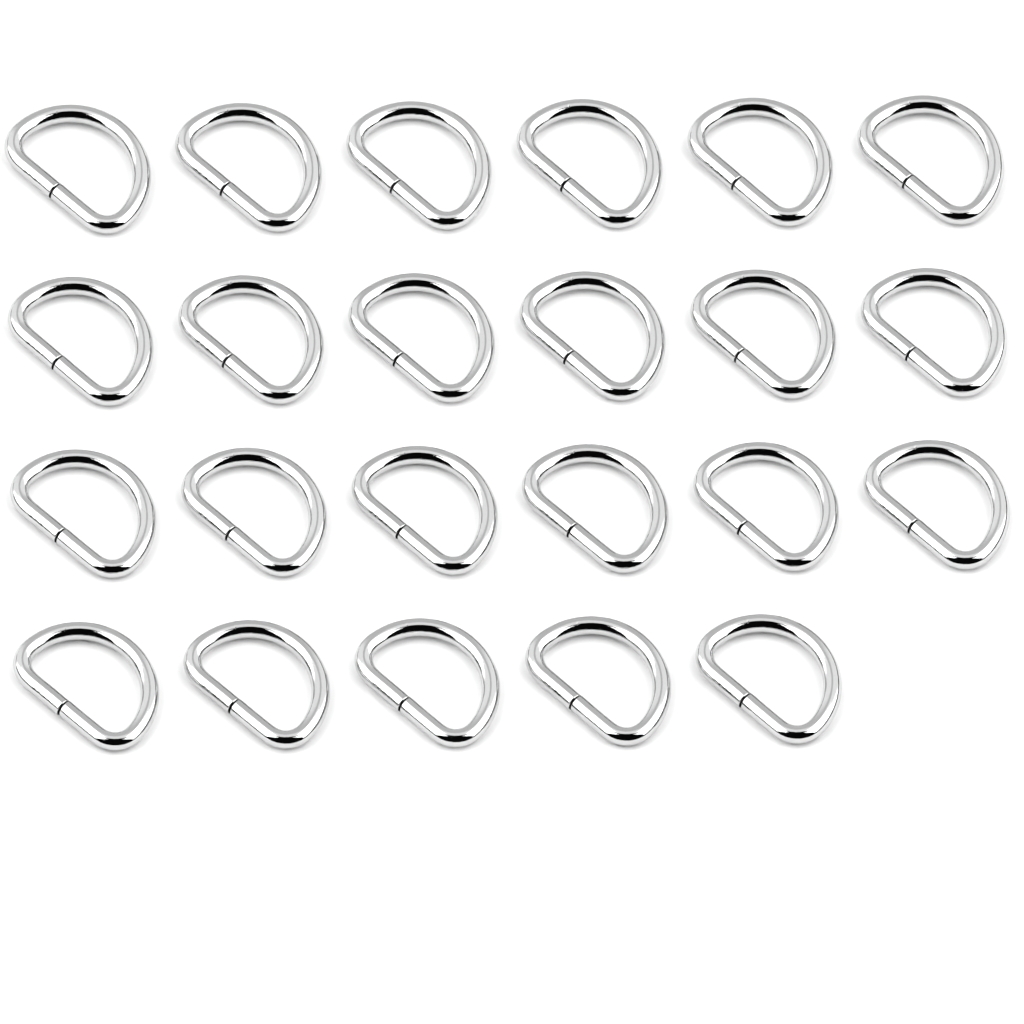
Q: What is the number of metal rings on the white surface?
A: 23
